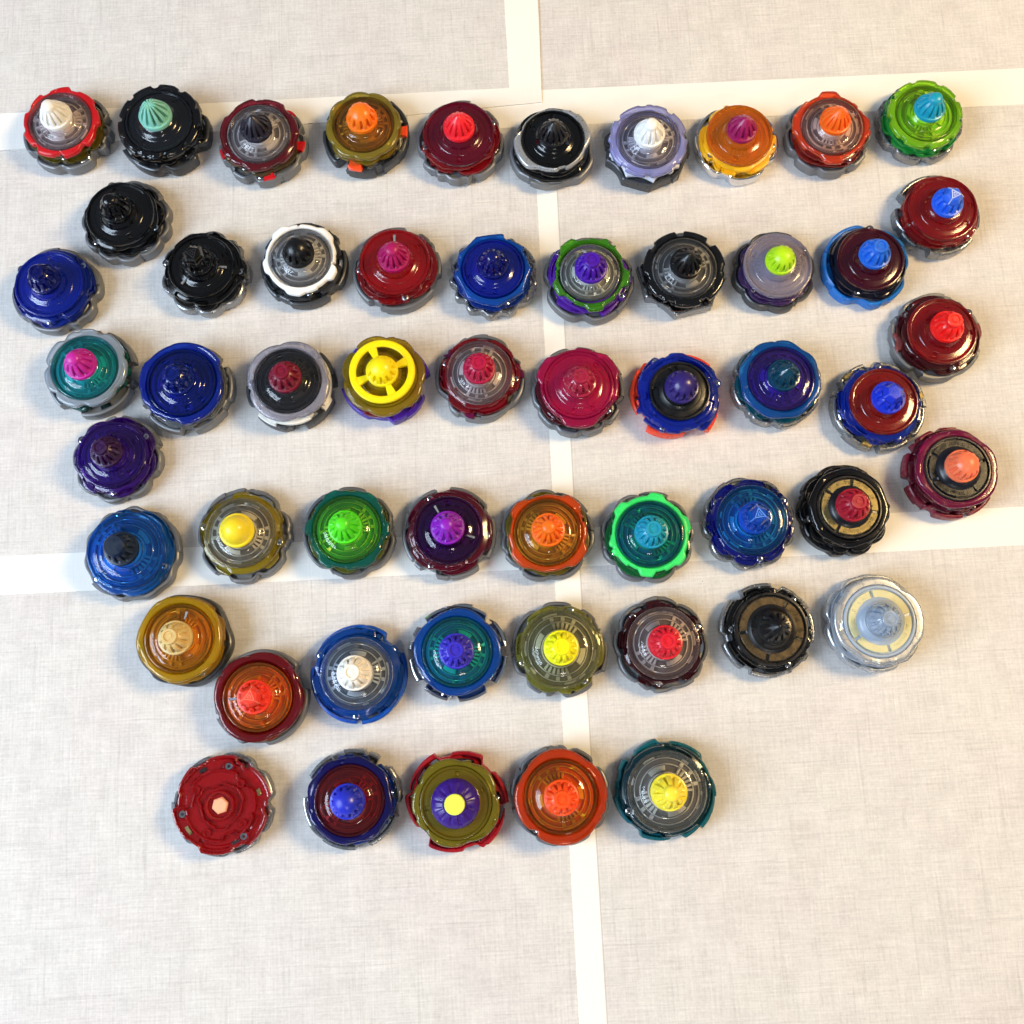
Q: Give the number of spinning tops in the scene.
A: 54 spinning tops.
